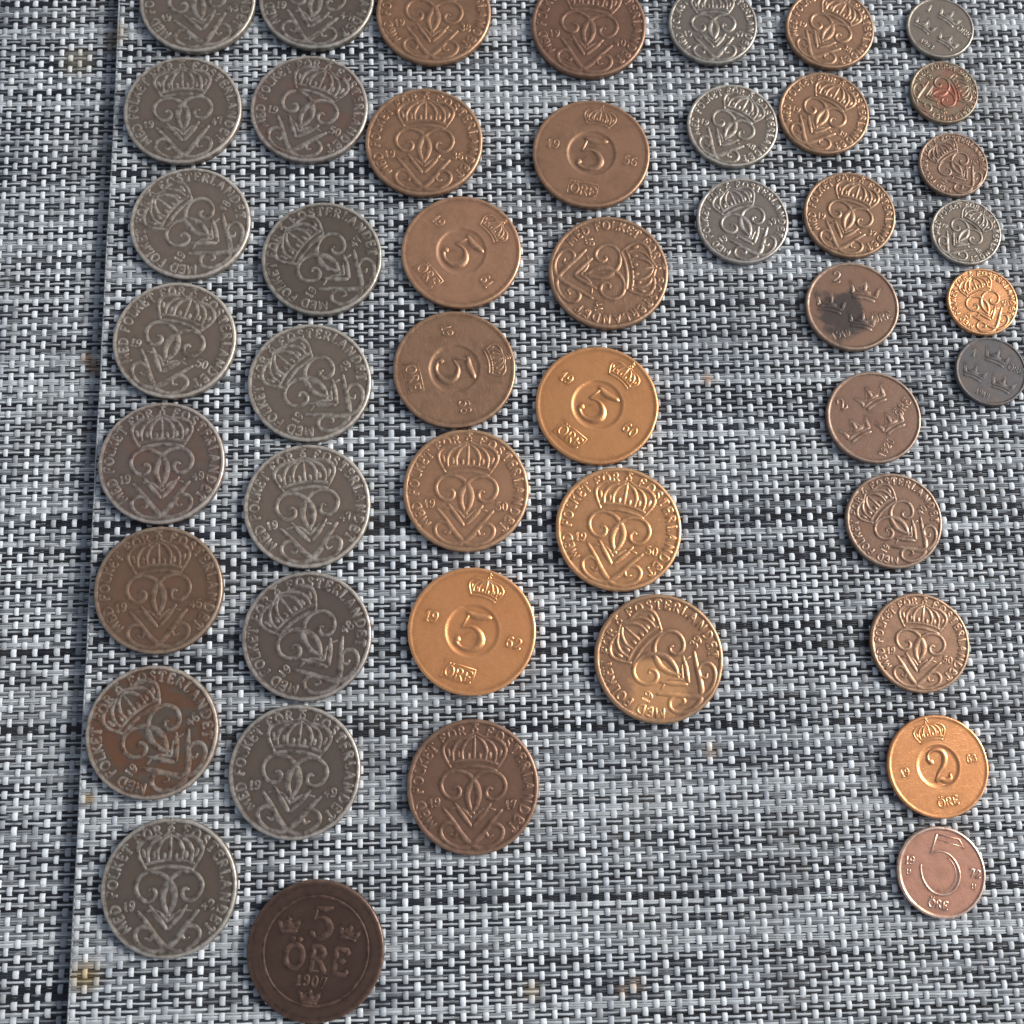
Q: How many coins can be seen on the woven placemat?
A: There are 47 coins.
